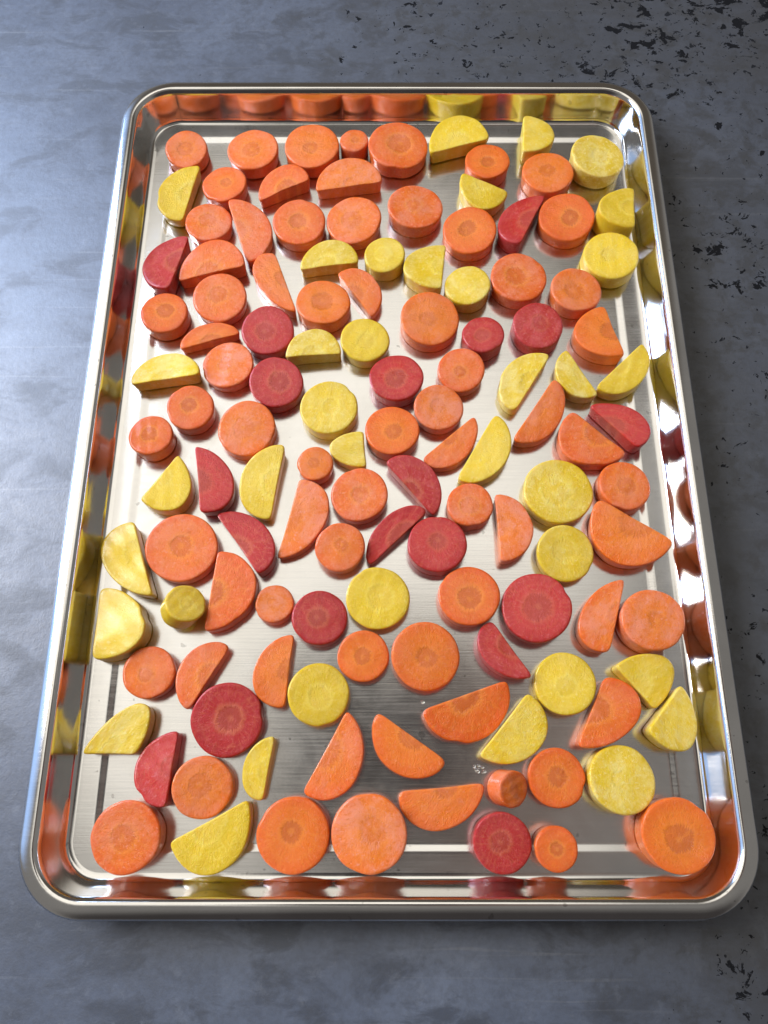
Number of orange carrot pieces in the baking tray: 70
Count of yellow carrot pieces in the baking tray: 37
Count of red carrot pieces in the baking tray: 19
